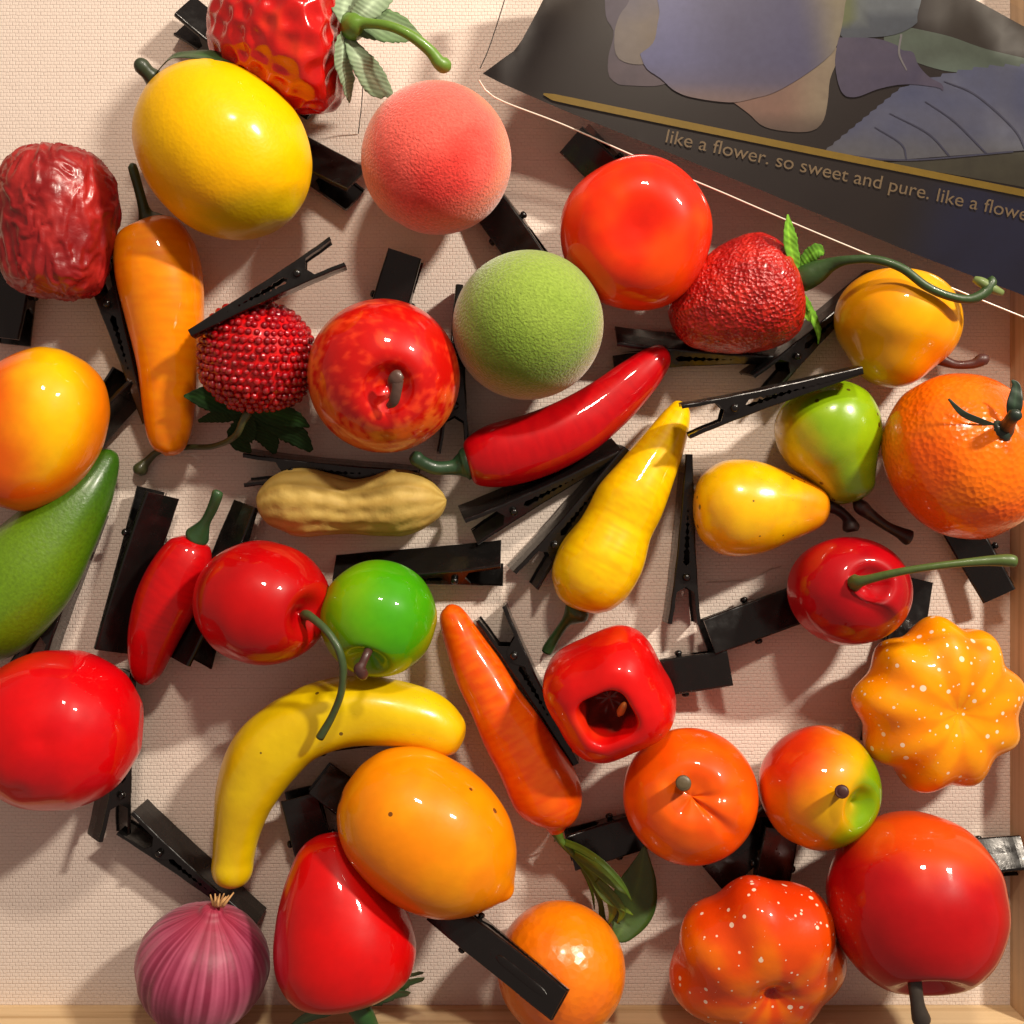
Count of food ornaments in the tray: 36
